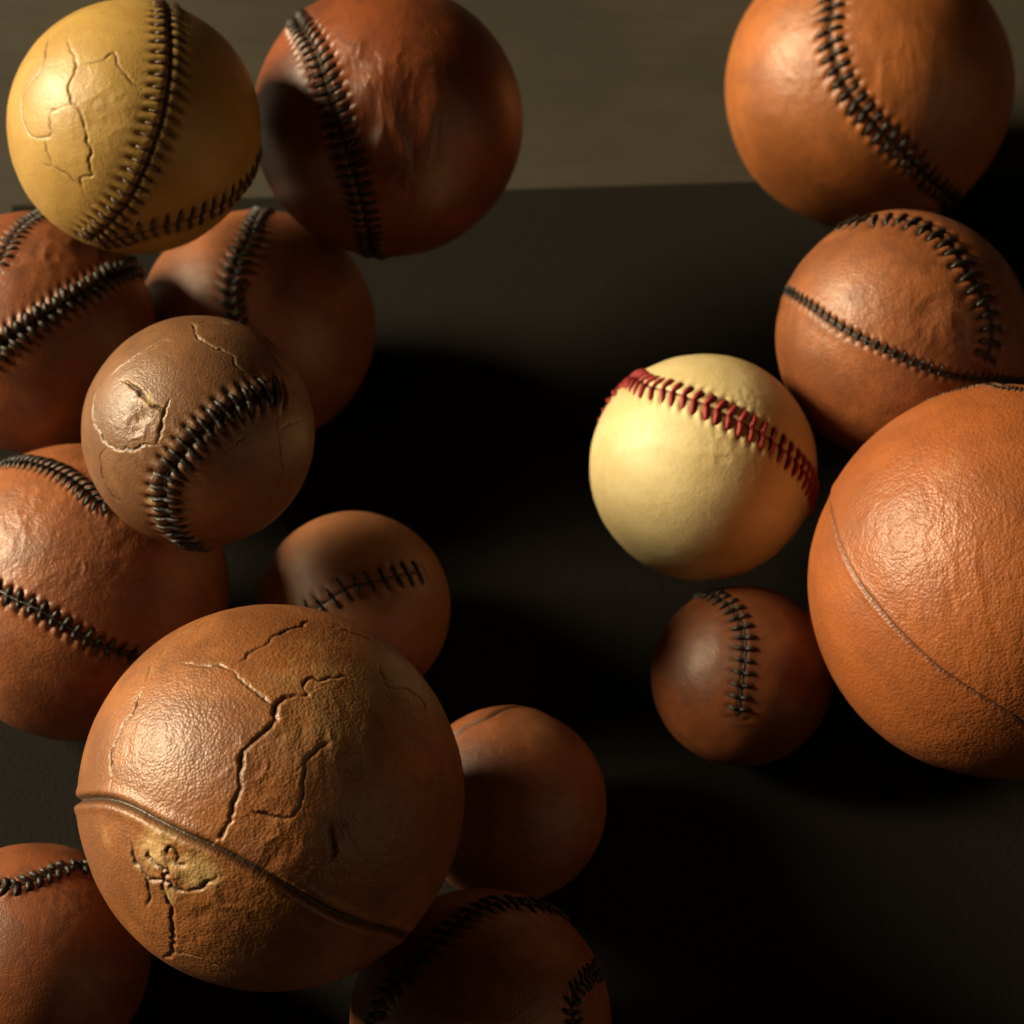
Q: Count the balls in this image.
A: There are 16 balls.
